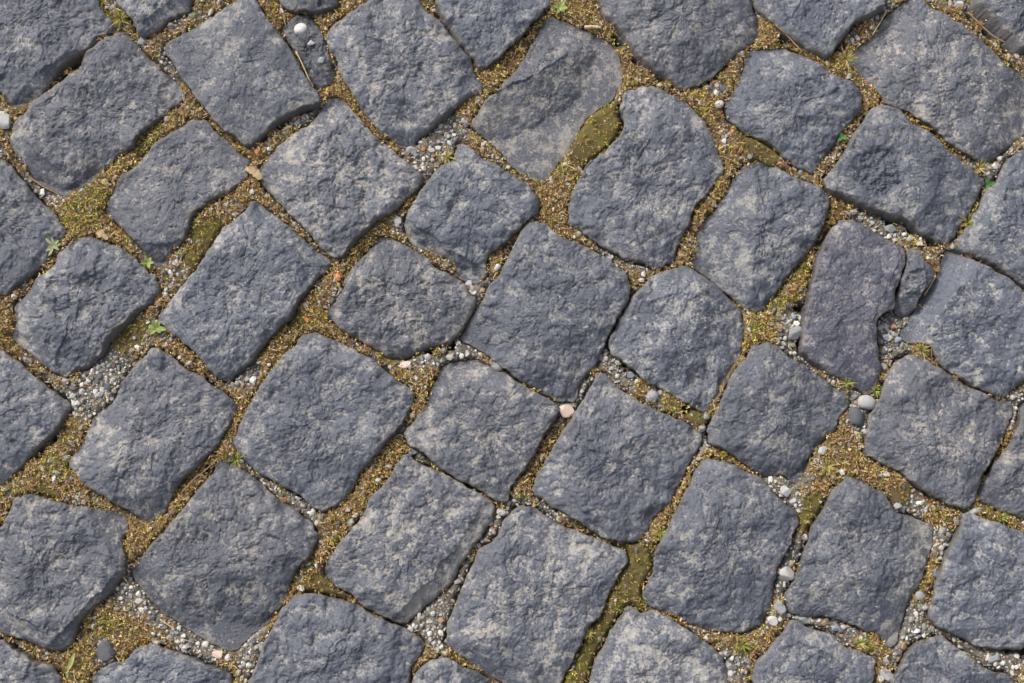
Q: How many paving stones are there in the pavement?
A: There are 52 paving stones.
